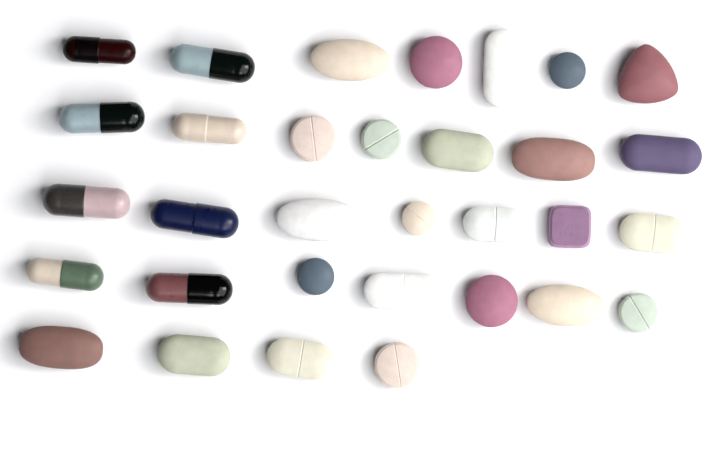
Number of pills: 32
